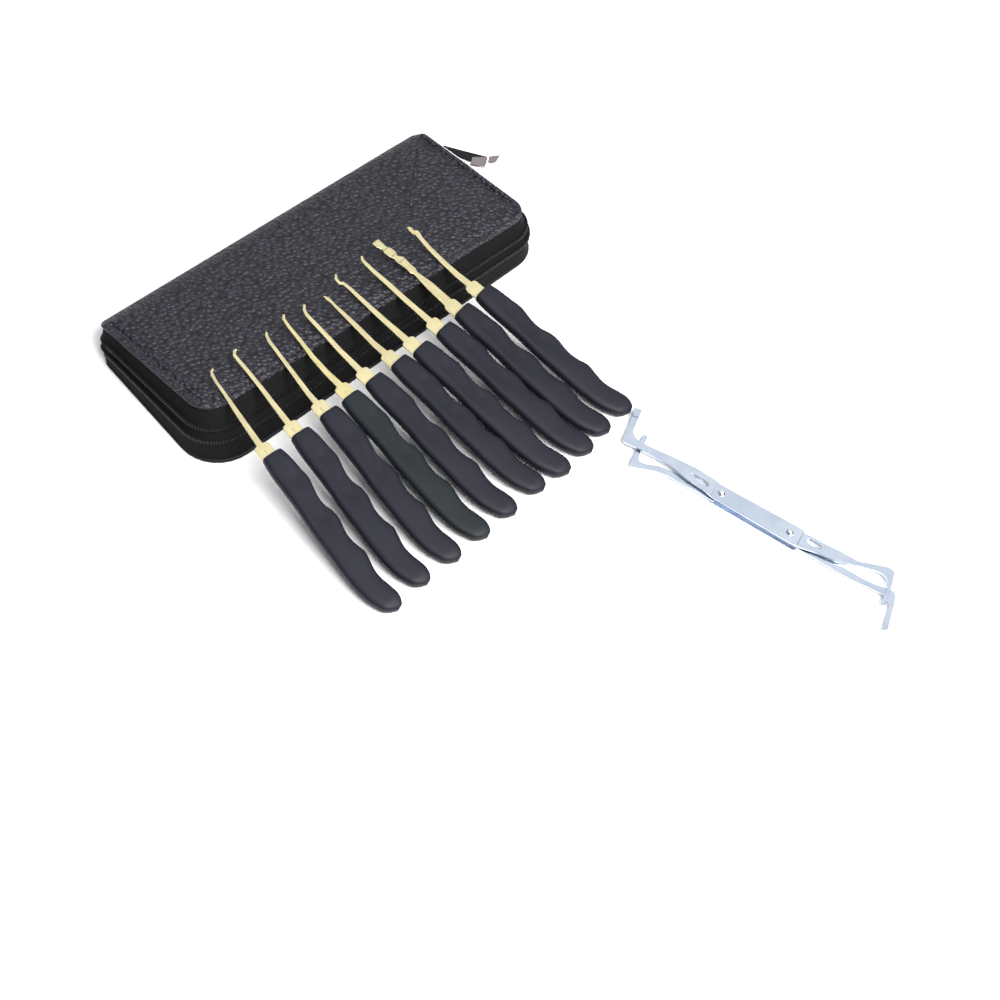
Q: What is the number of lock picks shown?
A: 10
